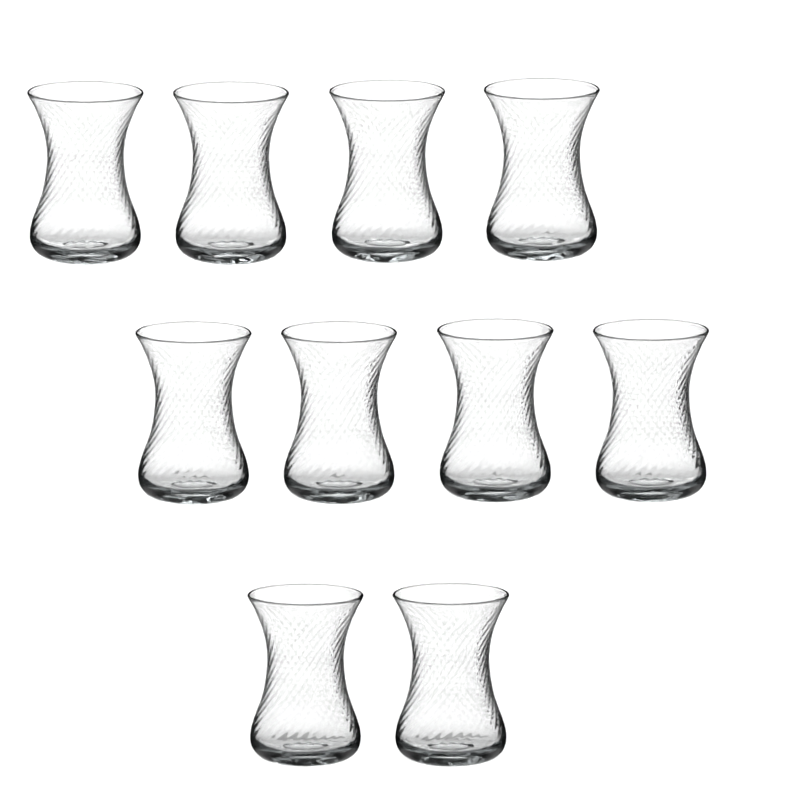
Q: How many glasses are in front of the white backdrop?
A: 10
